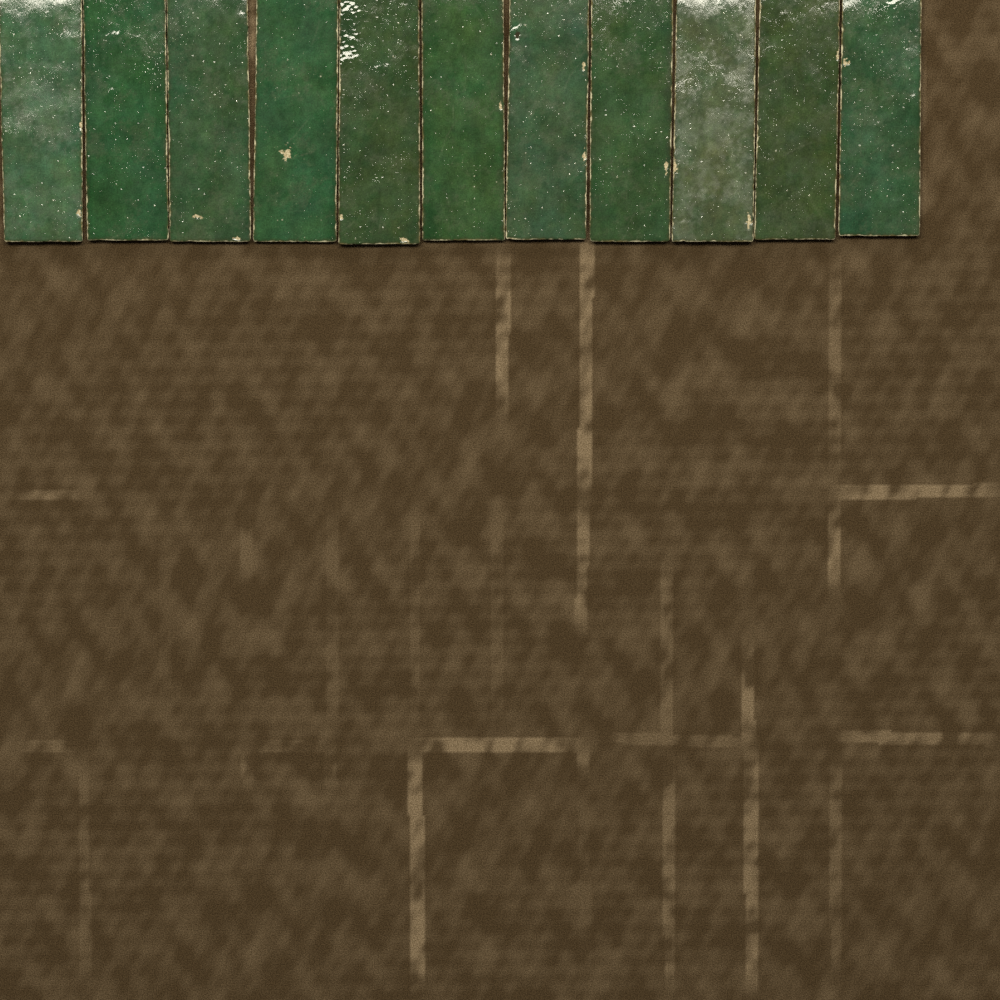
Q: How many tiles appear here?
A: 11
